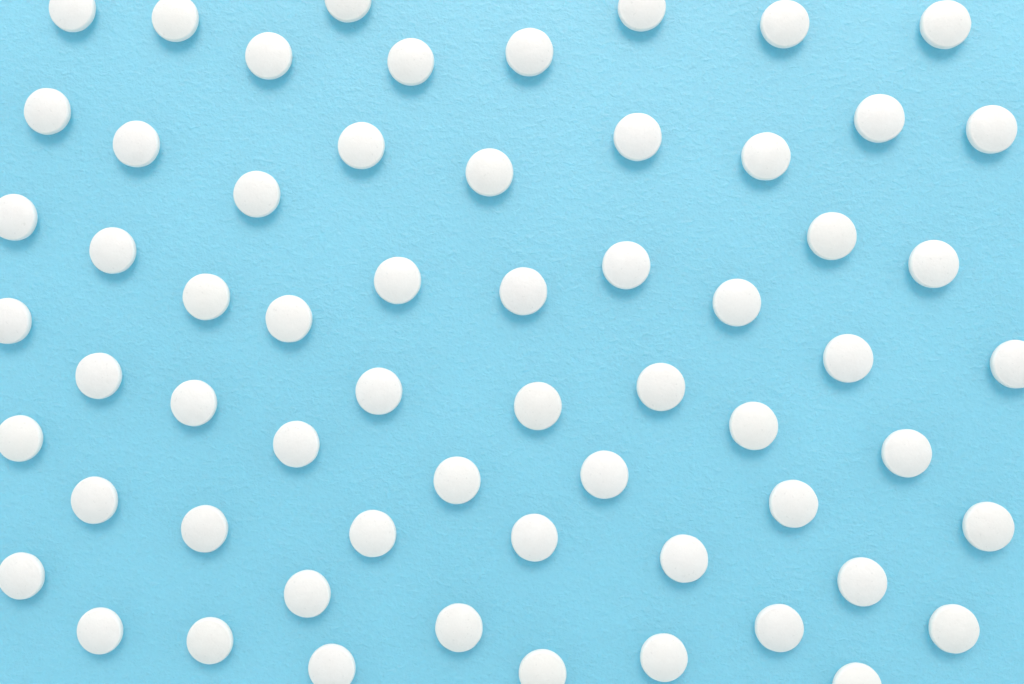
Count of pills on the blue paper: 61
